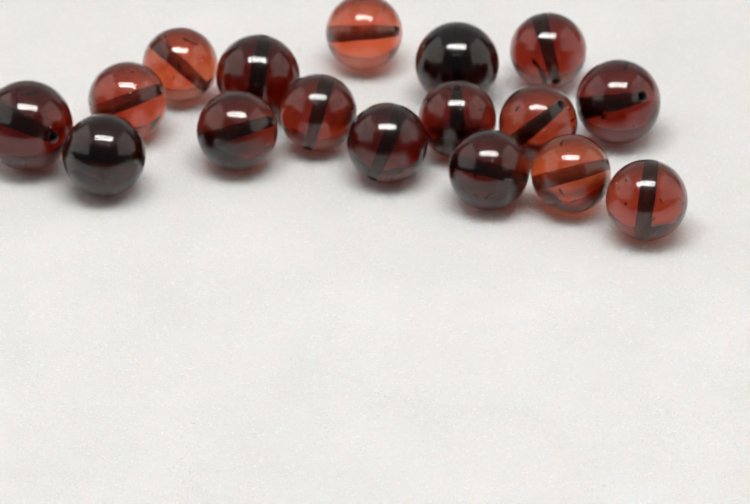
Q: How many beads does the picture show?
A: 17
